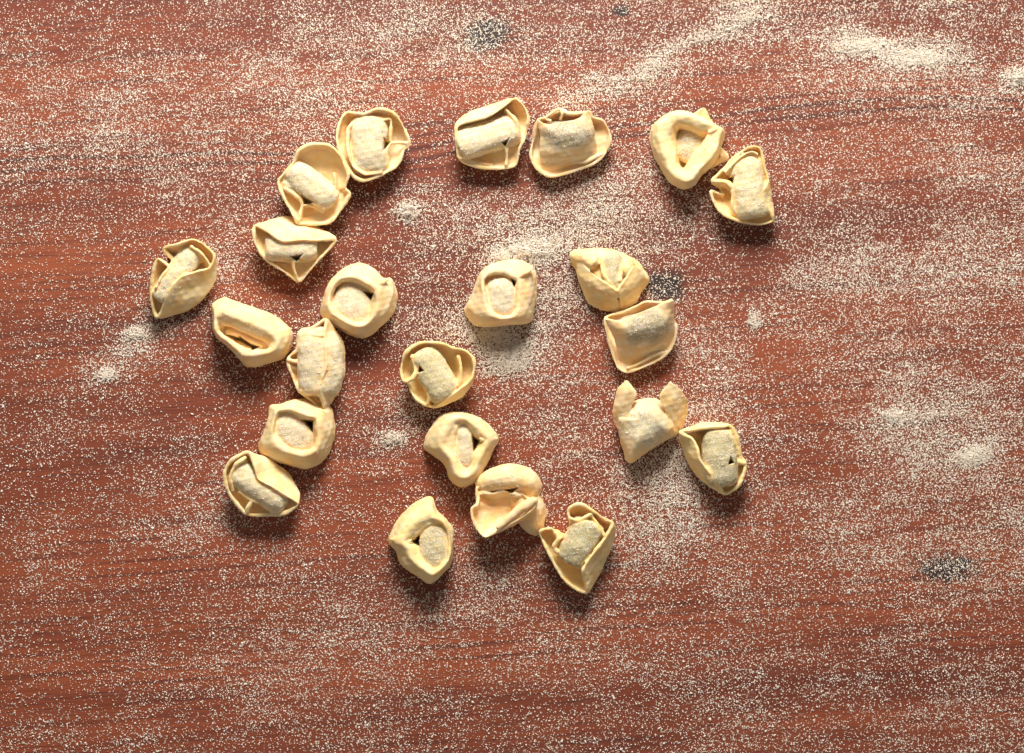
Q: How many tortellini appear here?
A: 23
